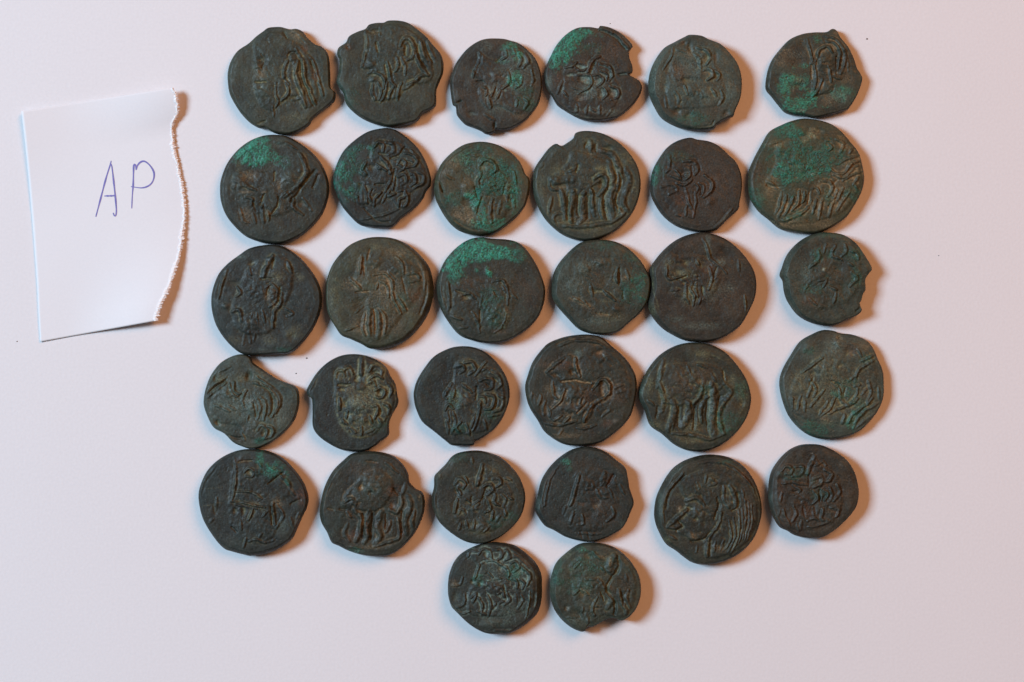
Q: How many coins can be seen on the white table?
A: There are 32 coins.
